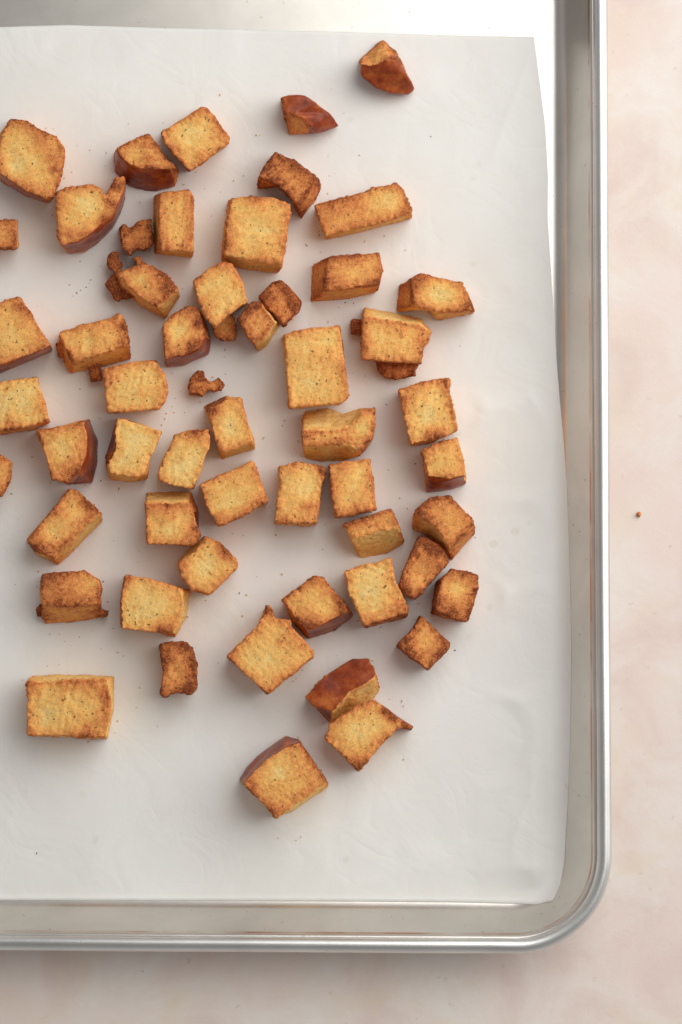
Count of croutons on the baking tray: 54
